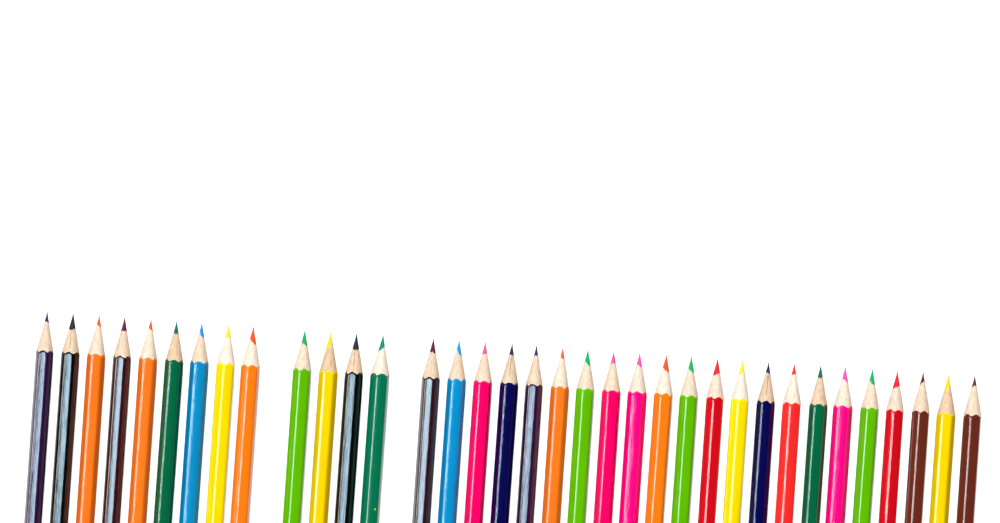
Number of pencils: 35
